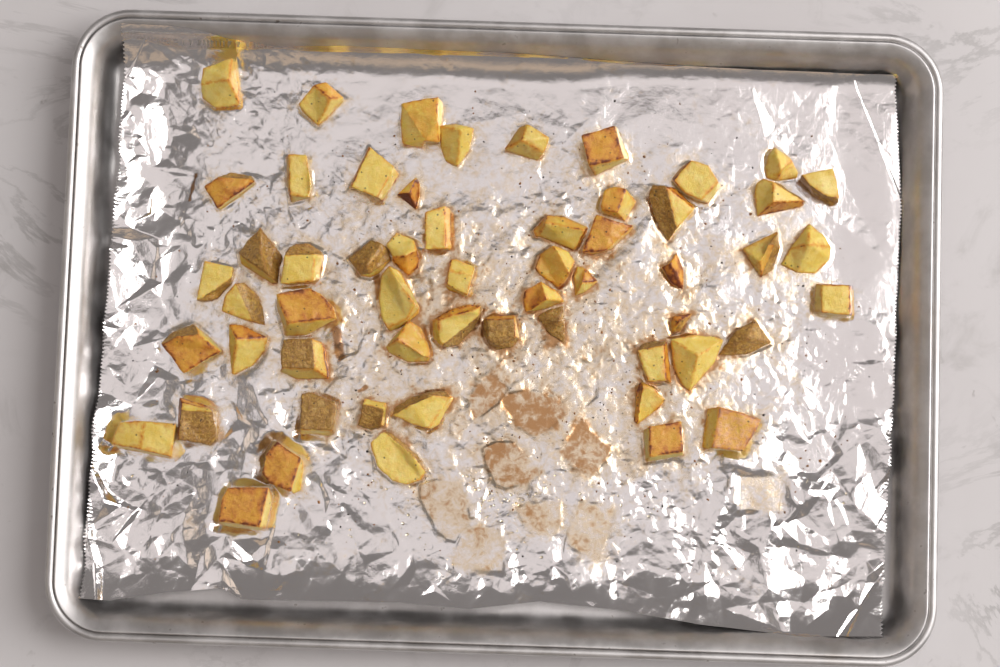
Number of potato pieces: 57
